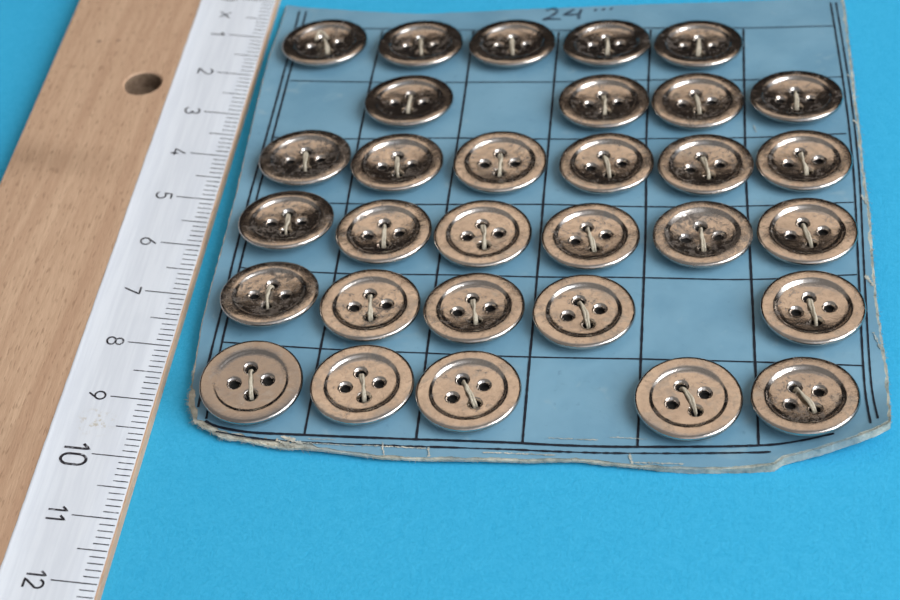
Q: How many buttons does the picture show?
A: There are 31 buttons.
